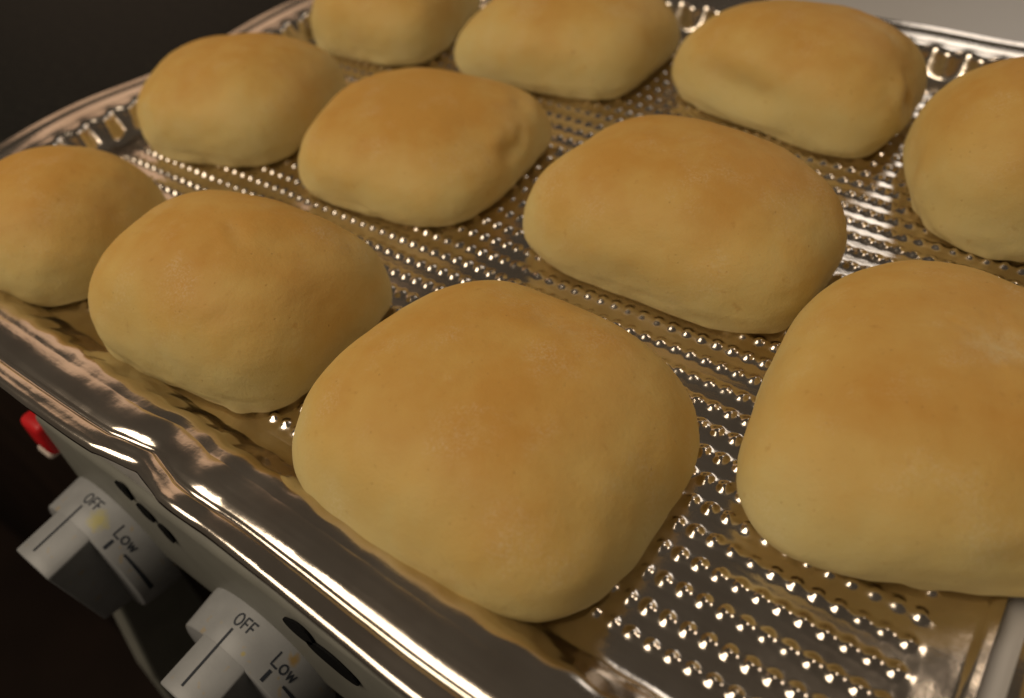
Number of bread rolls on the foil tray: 11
